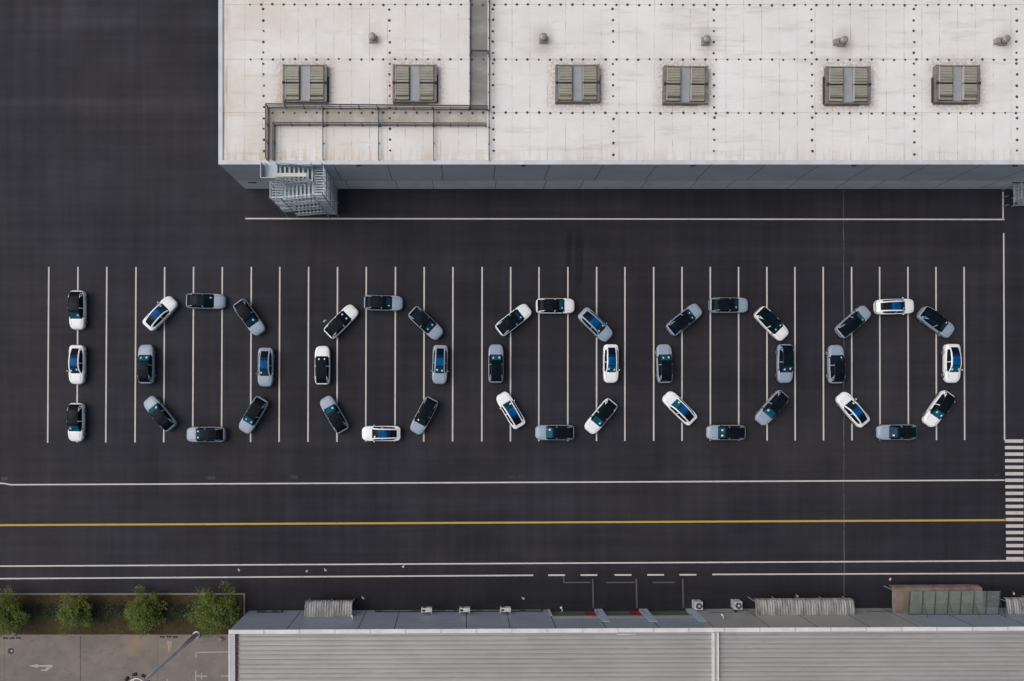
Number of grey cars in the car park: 25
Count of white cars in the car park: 18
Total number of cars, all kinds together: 43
